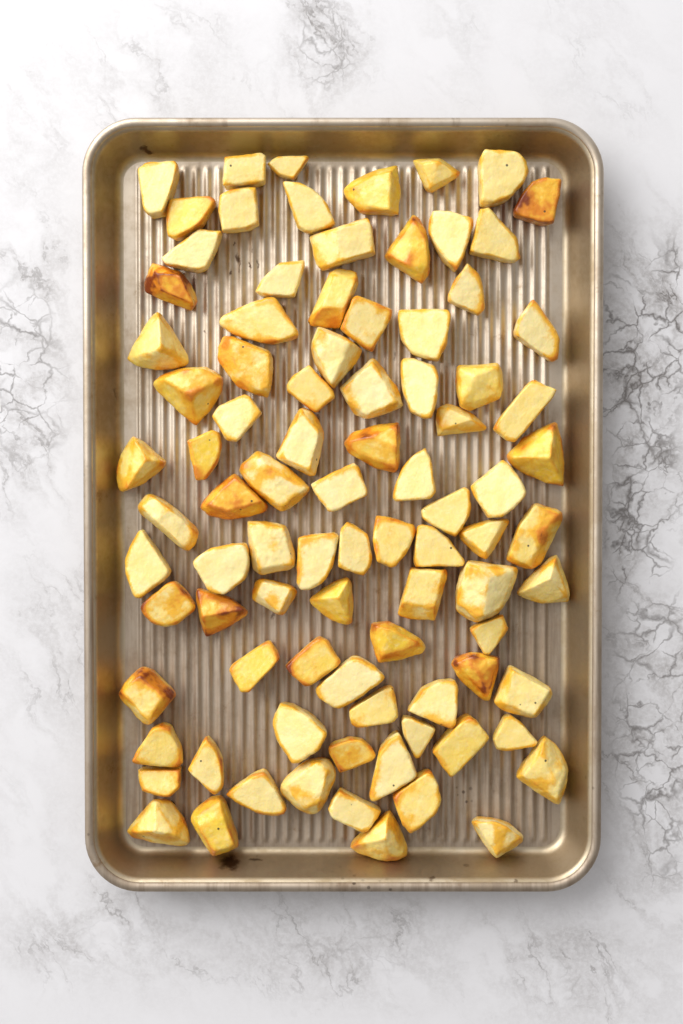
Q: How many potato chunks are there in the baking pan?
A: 90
